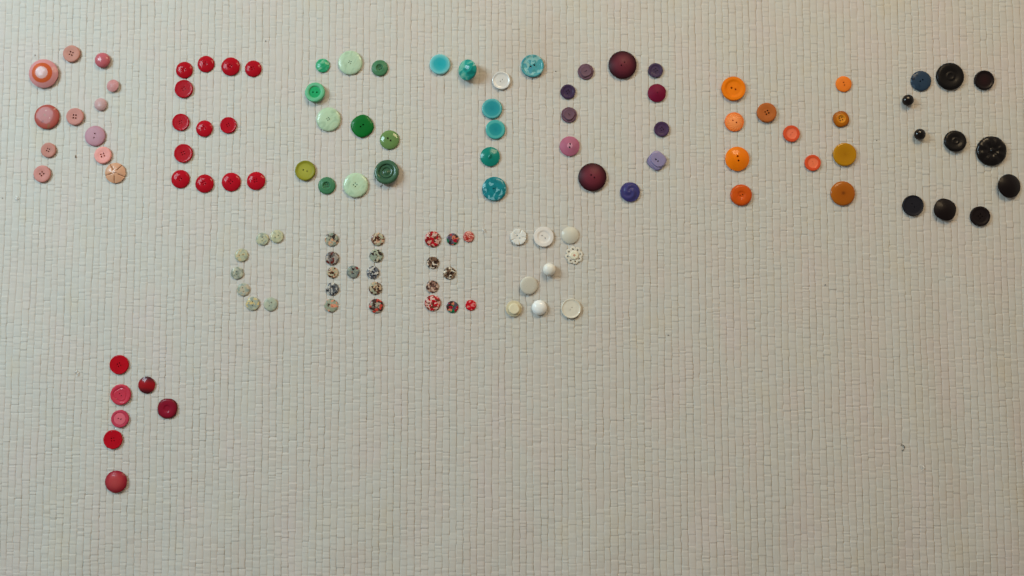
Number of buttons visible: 120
